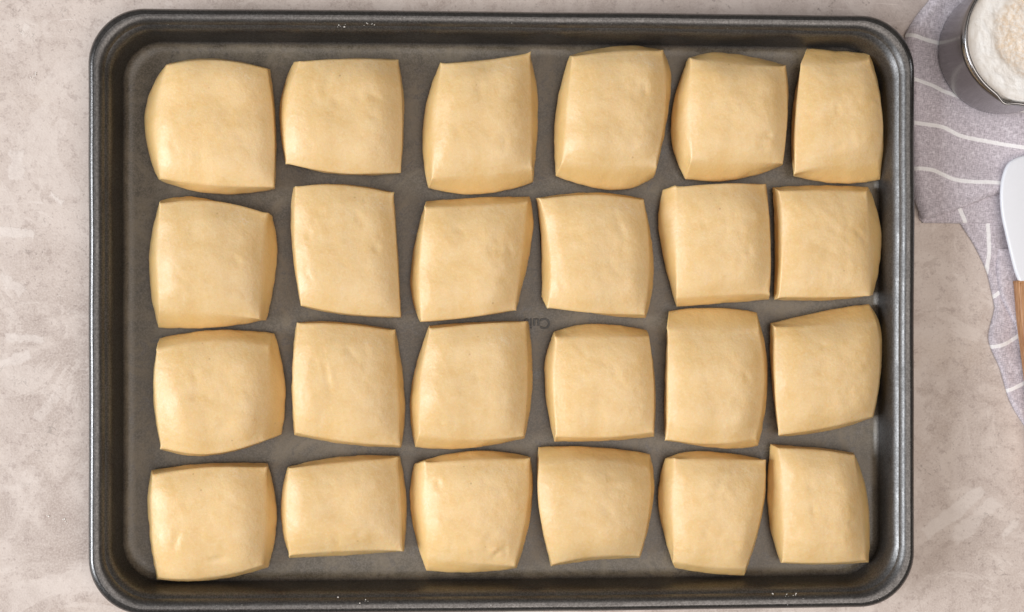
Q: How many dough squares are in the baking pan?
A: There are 24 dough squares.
